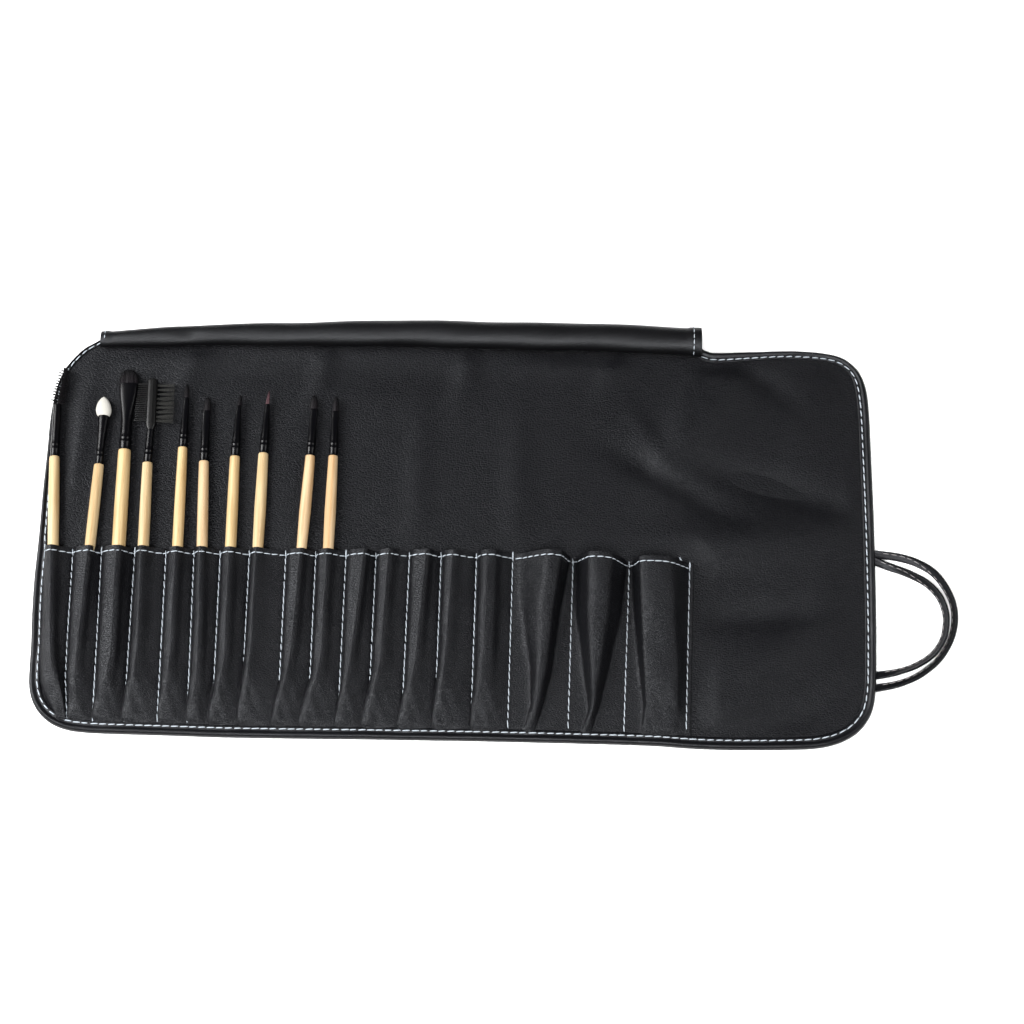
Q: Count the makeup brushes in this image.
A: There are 10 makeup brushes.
